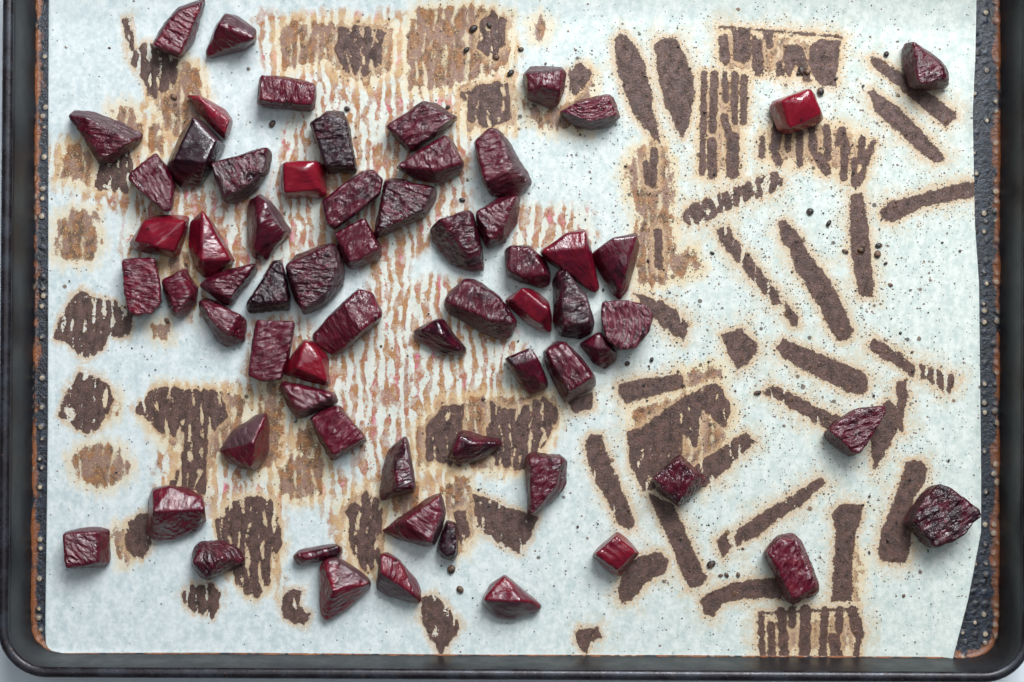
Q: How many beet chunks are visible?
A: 65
